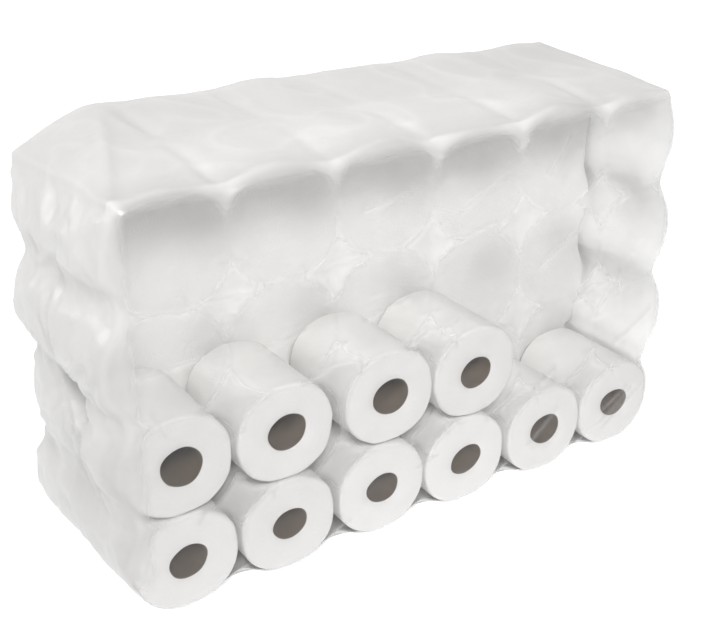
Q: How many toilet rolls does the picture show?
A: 10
